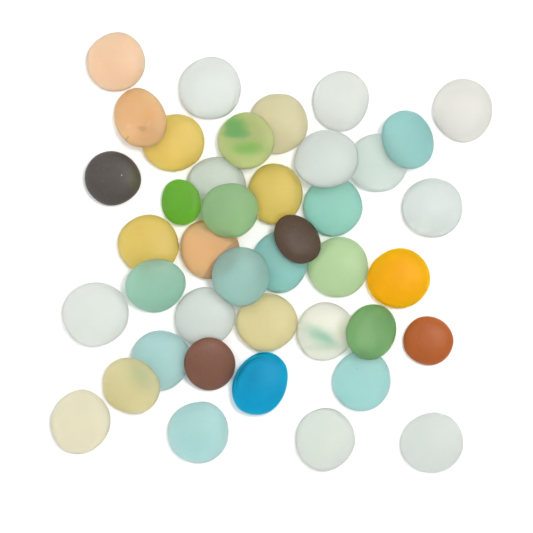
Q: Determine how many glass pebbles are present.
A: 41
